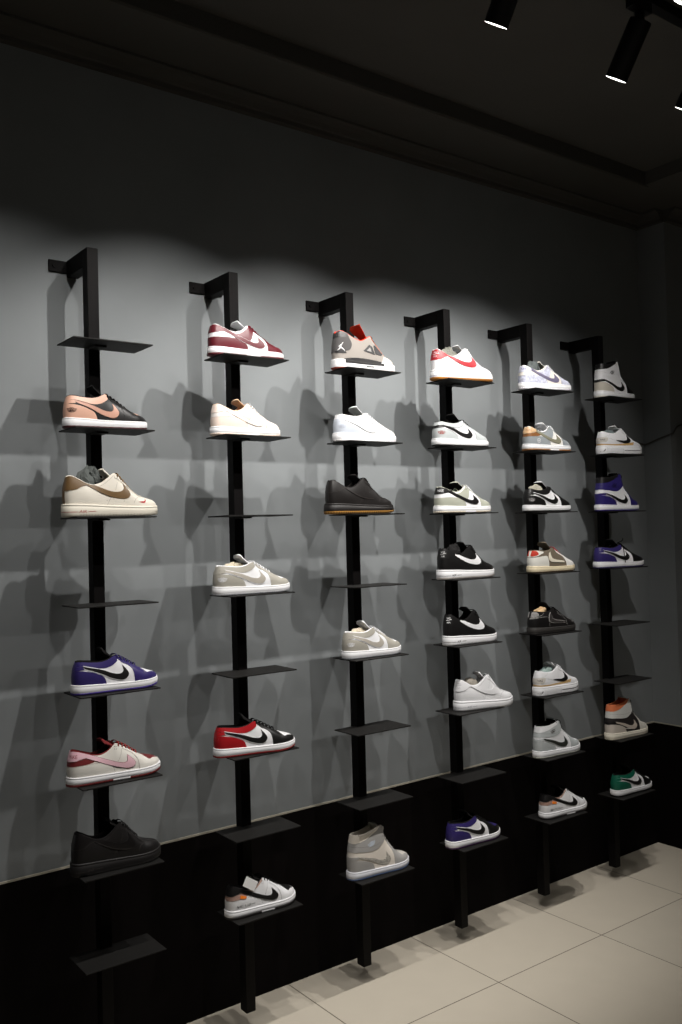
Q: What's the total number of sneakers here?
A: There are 36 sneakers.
